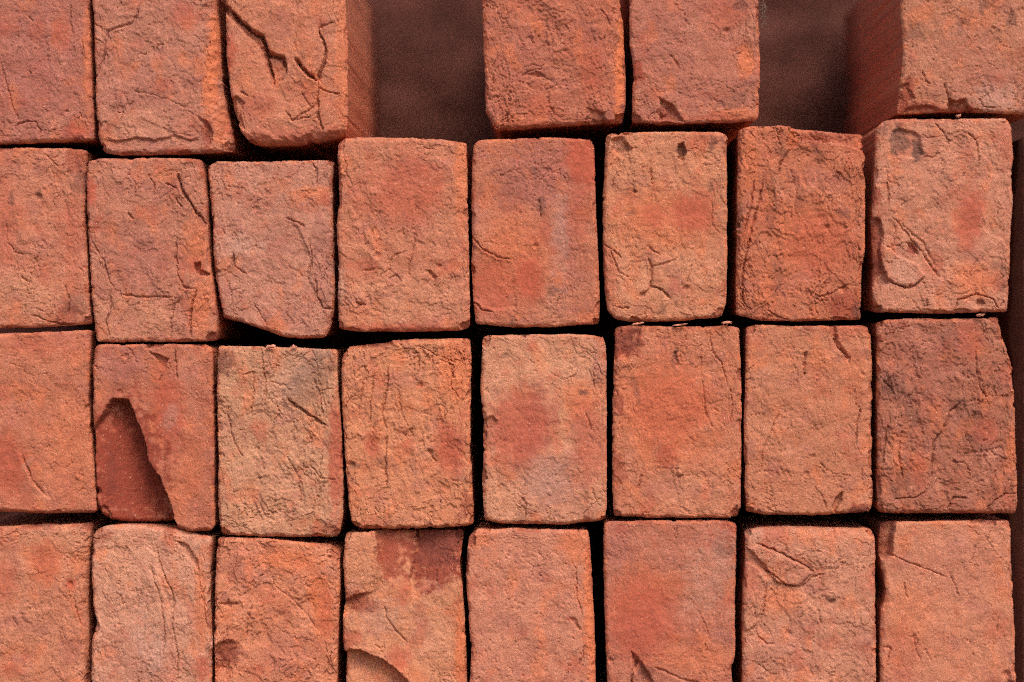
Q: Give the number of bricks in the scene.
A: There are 30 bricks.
